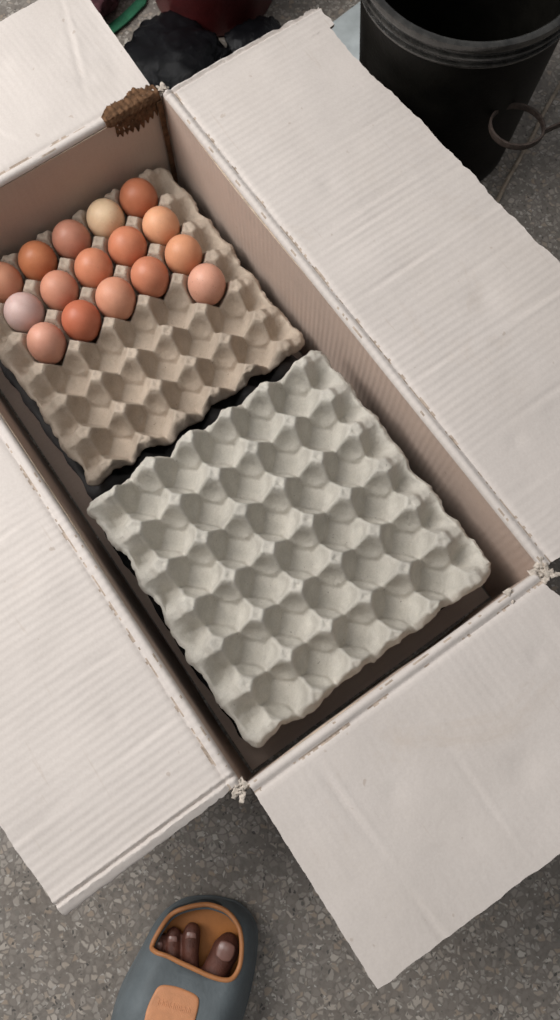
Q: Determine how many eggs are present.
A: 16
